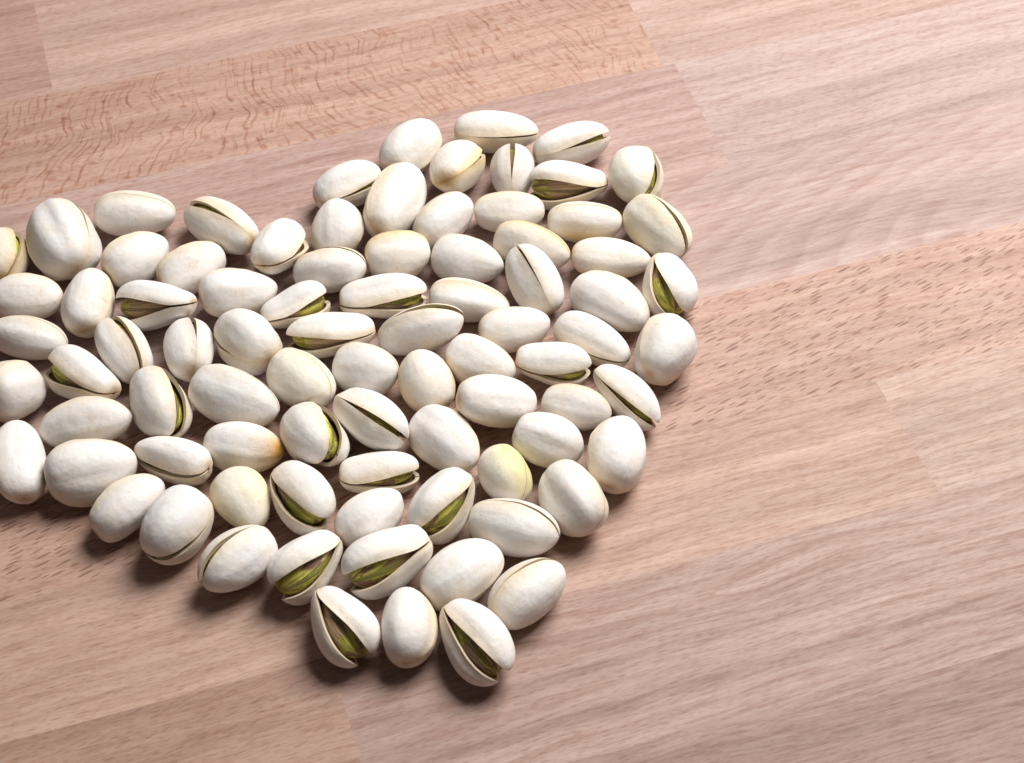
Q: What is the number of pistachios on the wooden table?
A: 85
